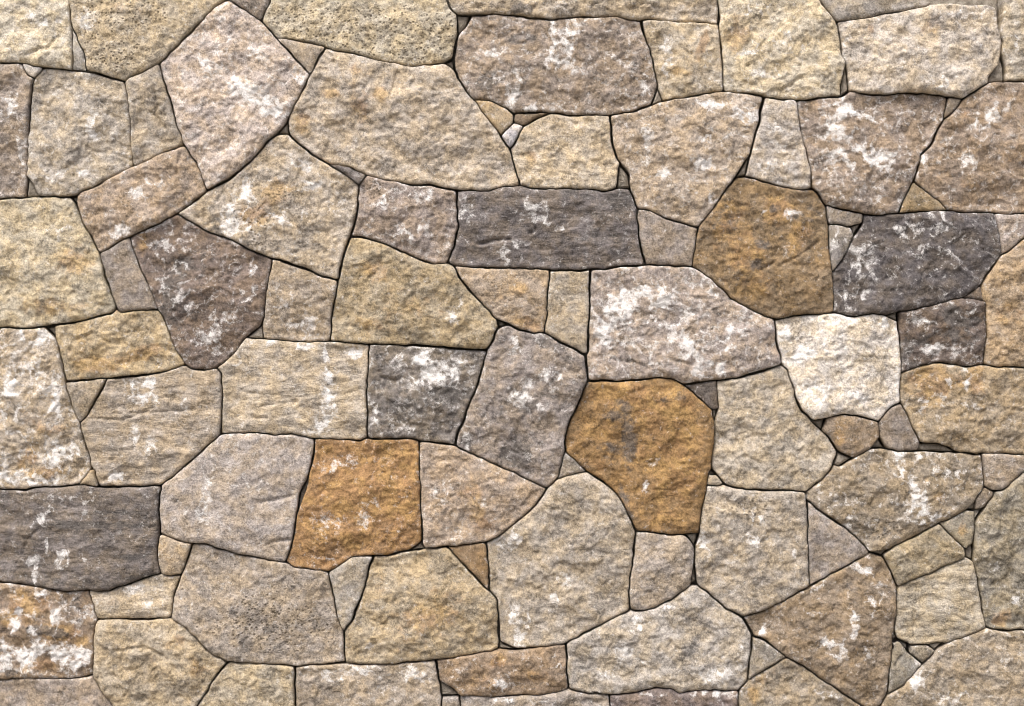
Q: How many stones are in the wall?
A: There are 105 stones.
